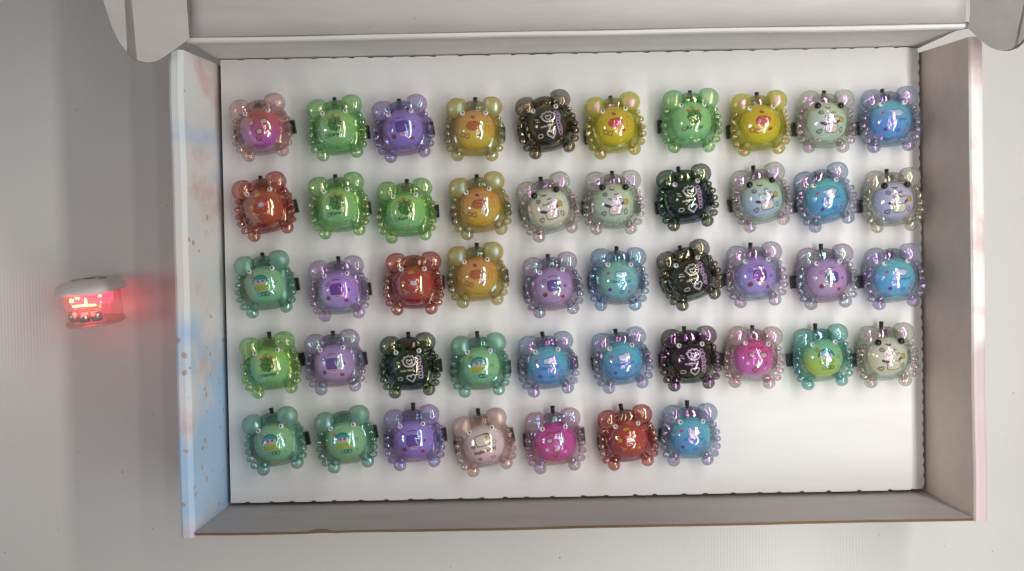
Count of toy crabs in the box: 47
